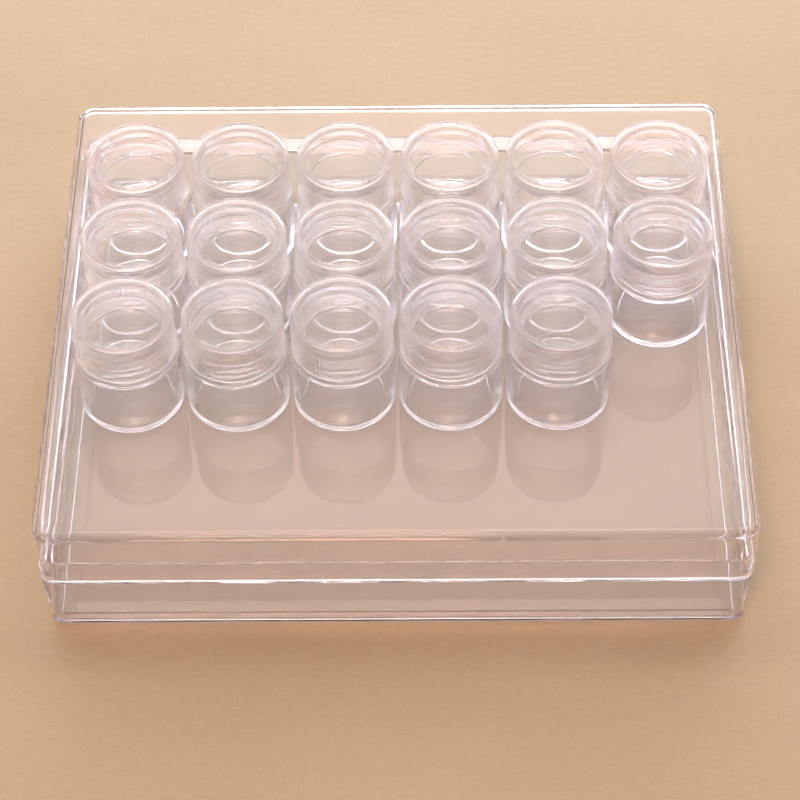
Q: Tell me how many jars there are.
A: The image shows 17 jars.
